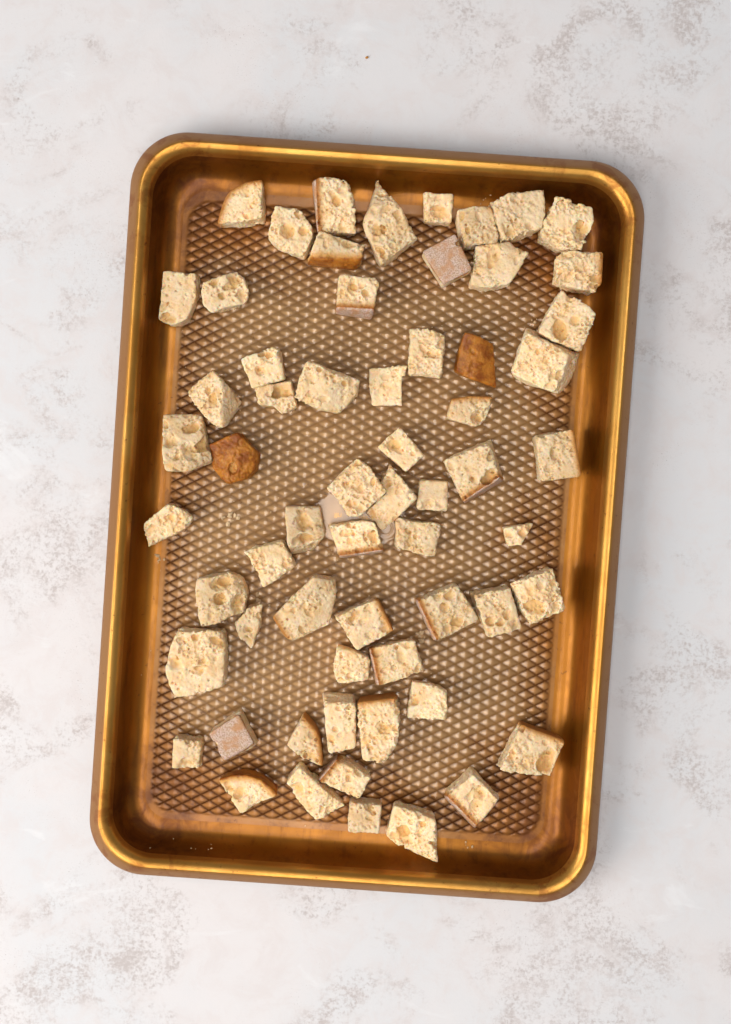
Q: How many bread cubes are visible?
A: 62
